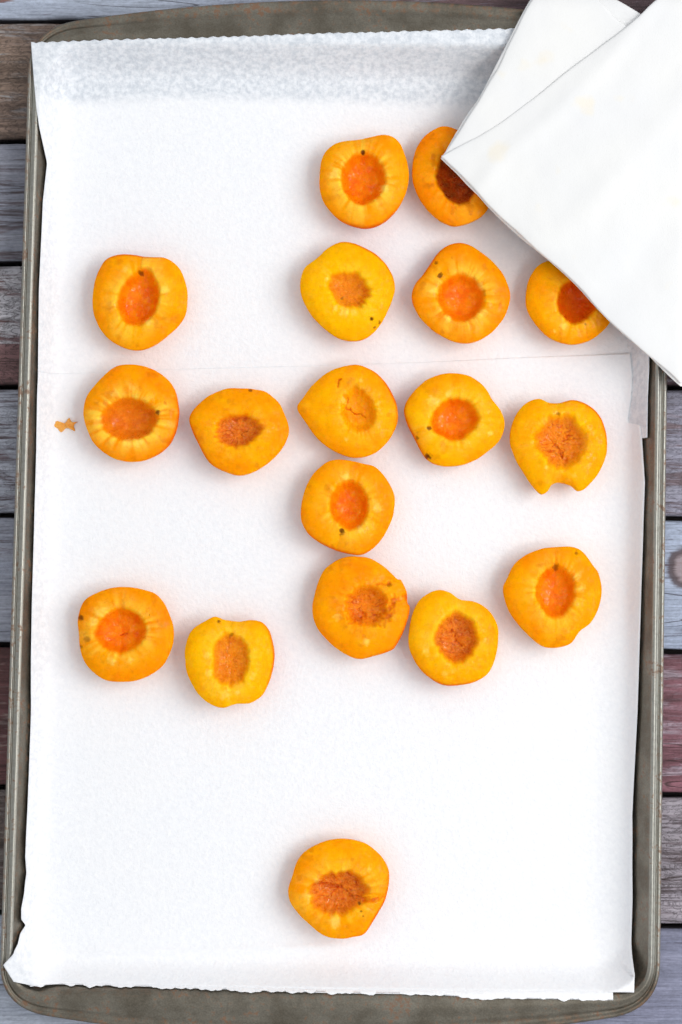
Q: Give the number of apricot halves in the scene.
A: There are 18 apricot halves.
